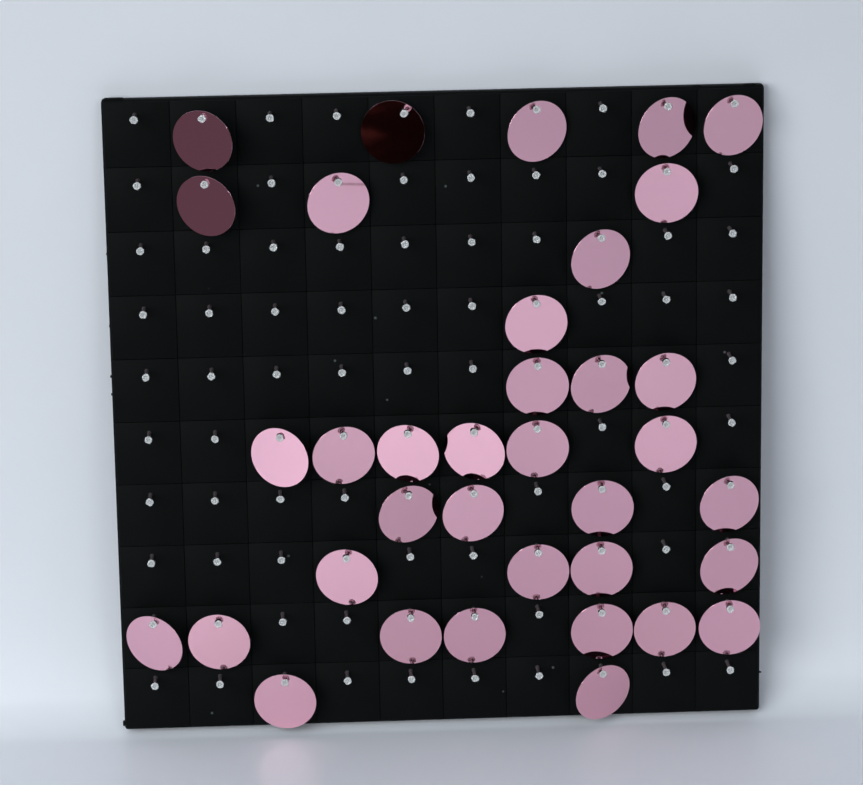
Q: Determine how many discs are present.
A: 36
